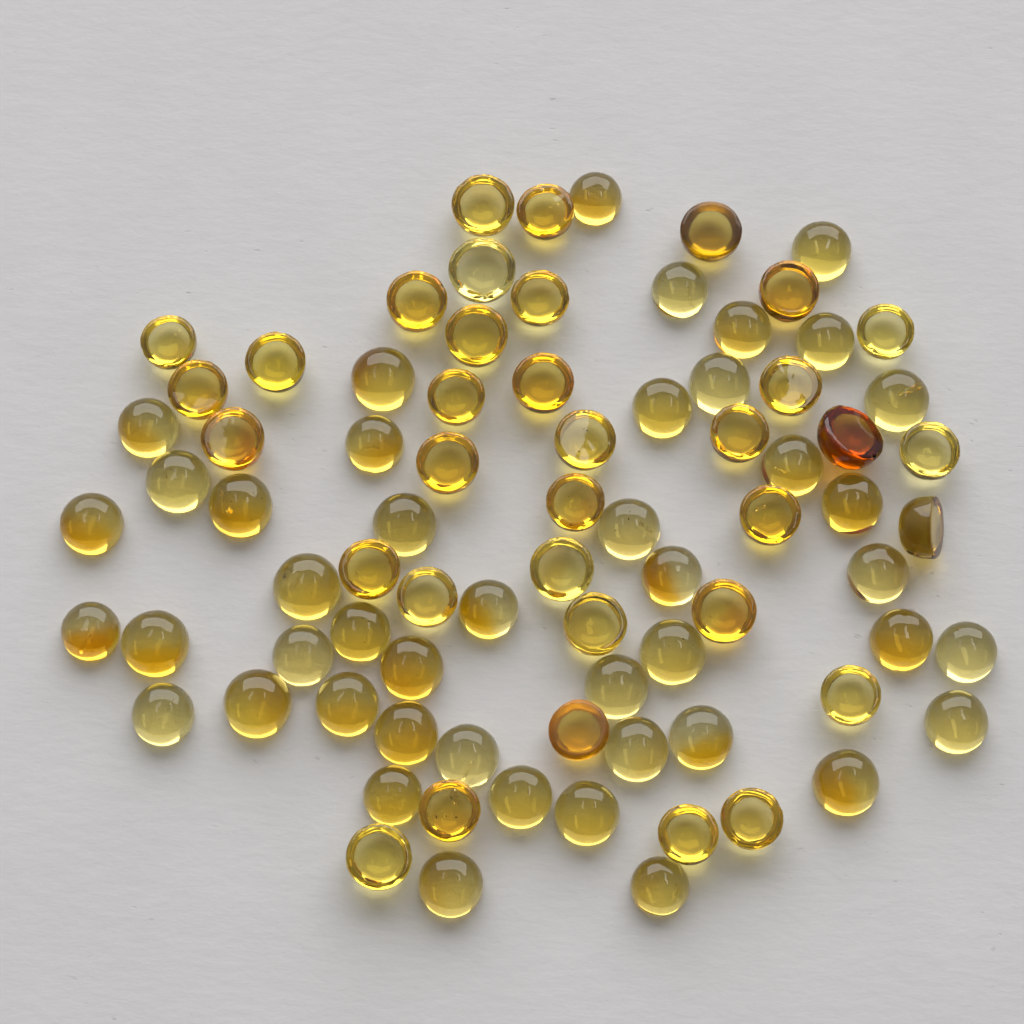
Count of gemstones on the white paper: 80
